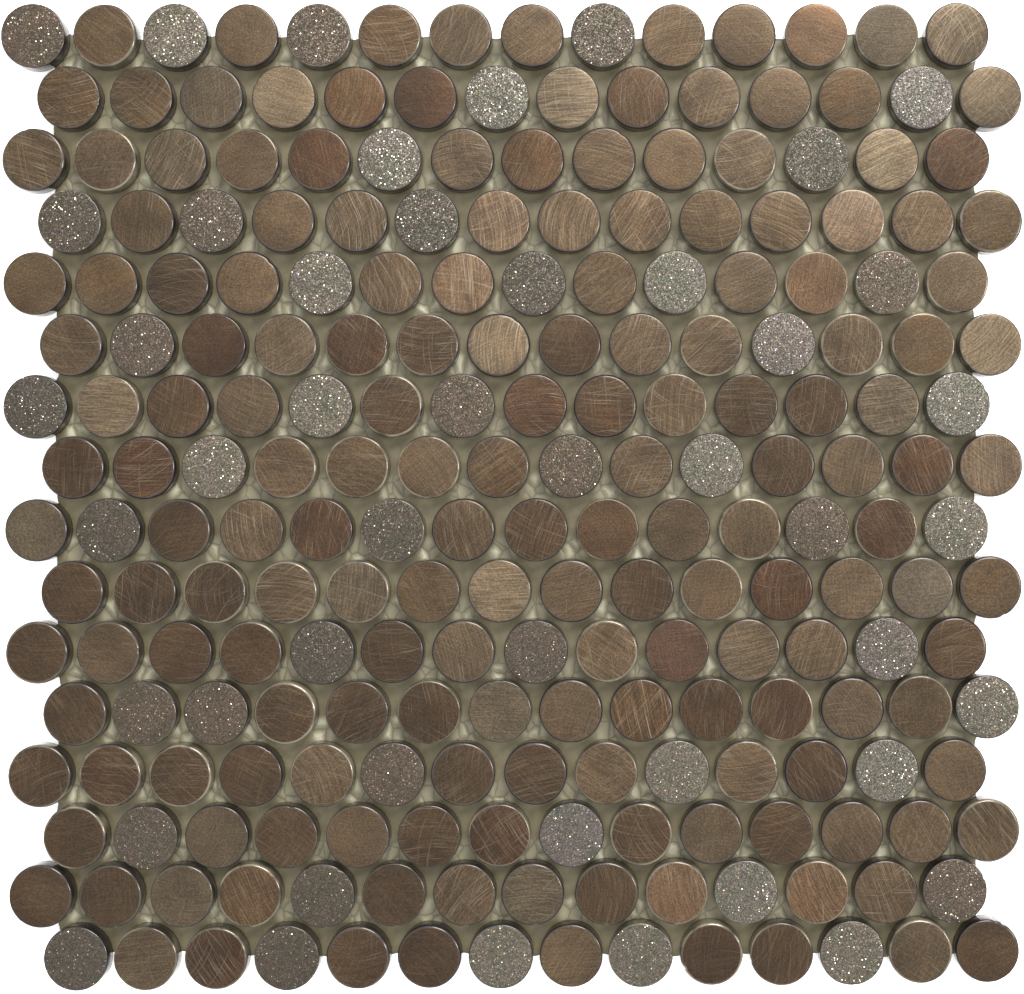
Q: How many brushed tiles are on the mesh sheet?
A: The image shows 177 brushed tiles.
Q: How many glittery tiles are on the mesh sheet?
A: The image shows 47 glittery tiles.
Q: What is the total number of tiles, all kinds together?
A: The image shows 224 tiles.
